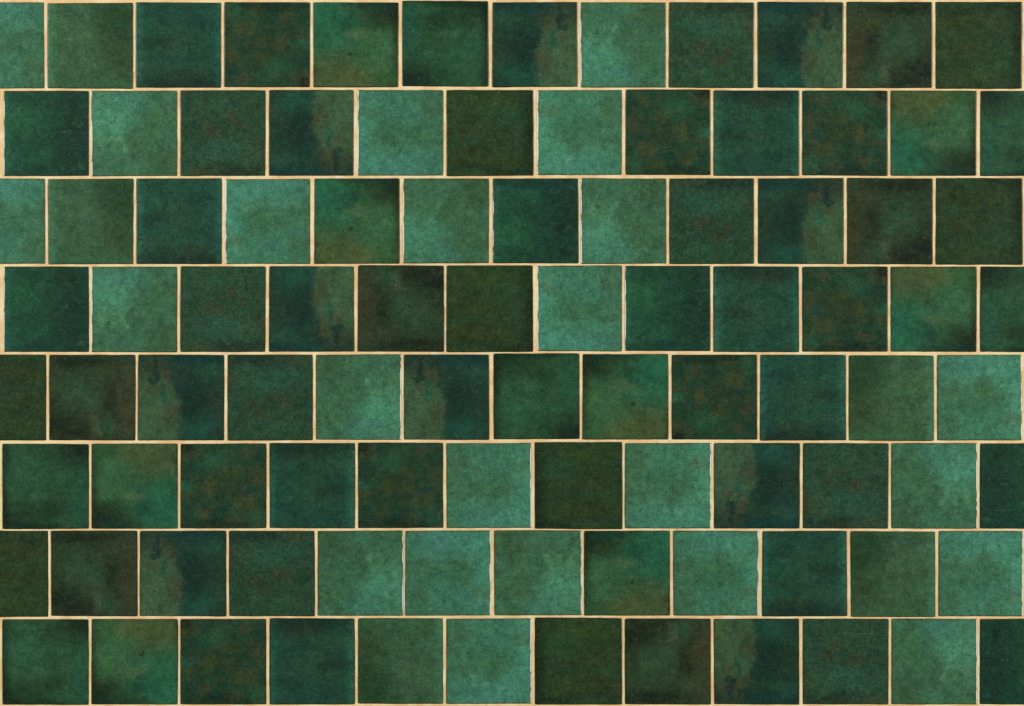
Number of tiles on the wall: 96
